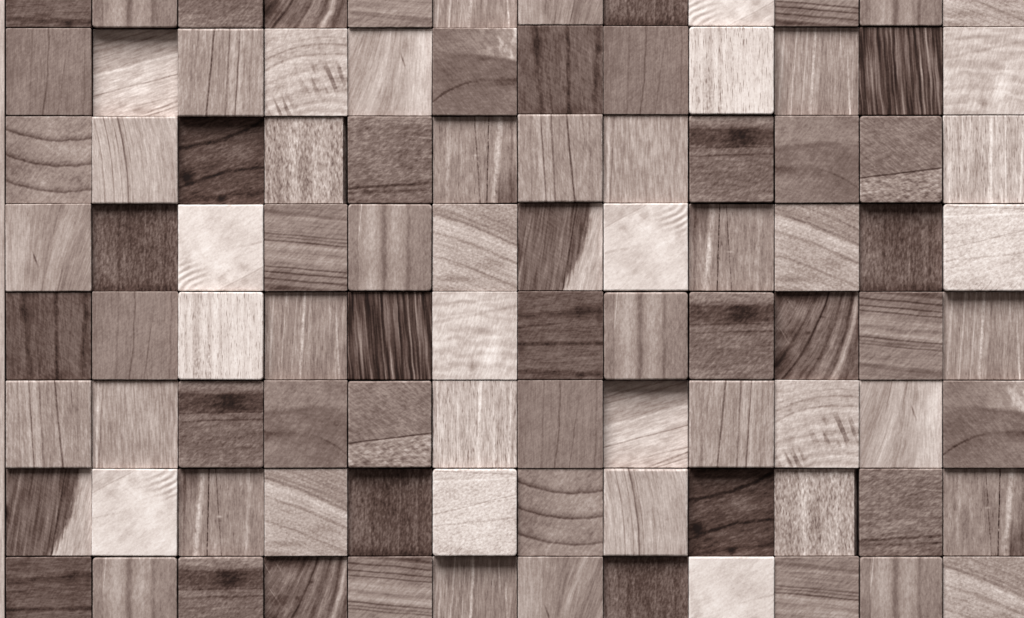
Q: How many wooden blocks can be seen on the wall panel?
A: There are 96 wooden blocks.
